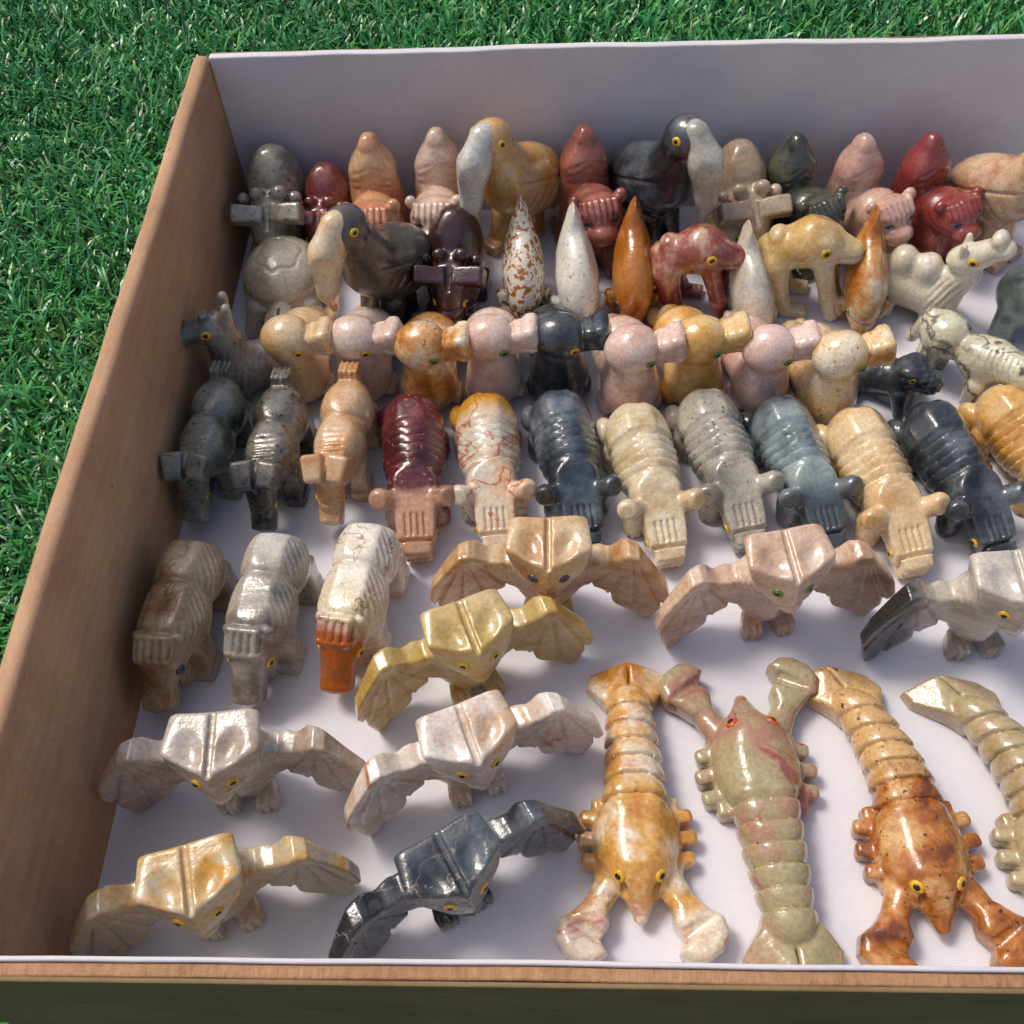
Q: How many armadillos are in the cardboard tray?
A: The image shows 9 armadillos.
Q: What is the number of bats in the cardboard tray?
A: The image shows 8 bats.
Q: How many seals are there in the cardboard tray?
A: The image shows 9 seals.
